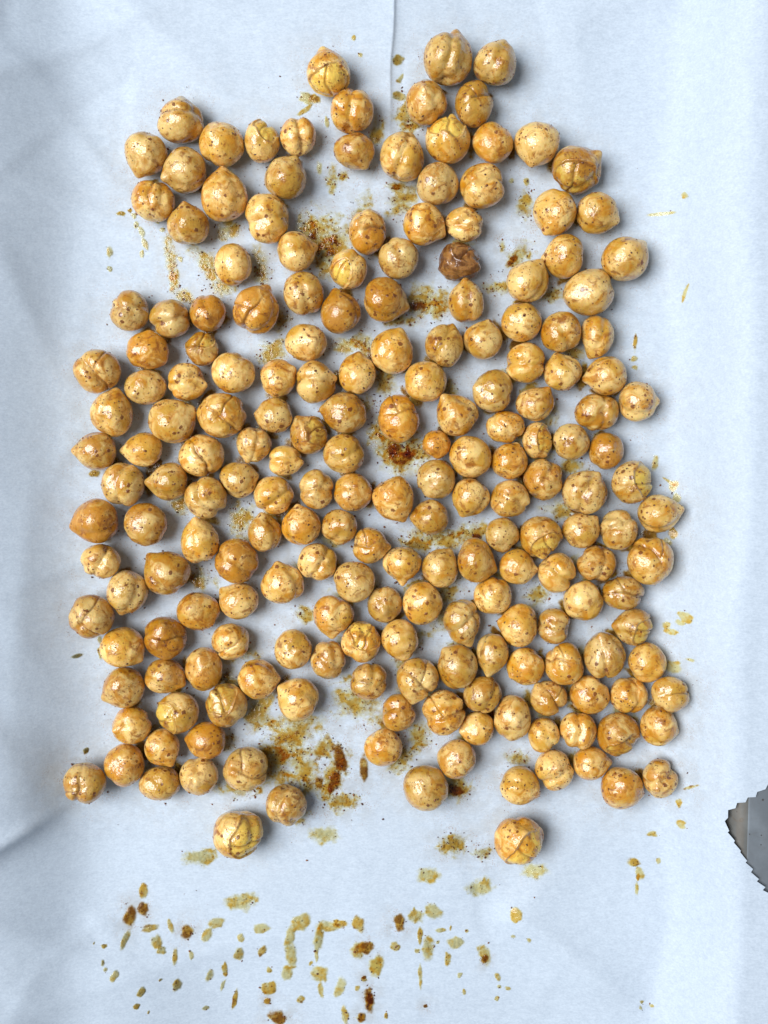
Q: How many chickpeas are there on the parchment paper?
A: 200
